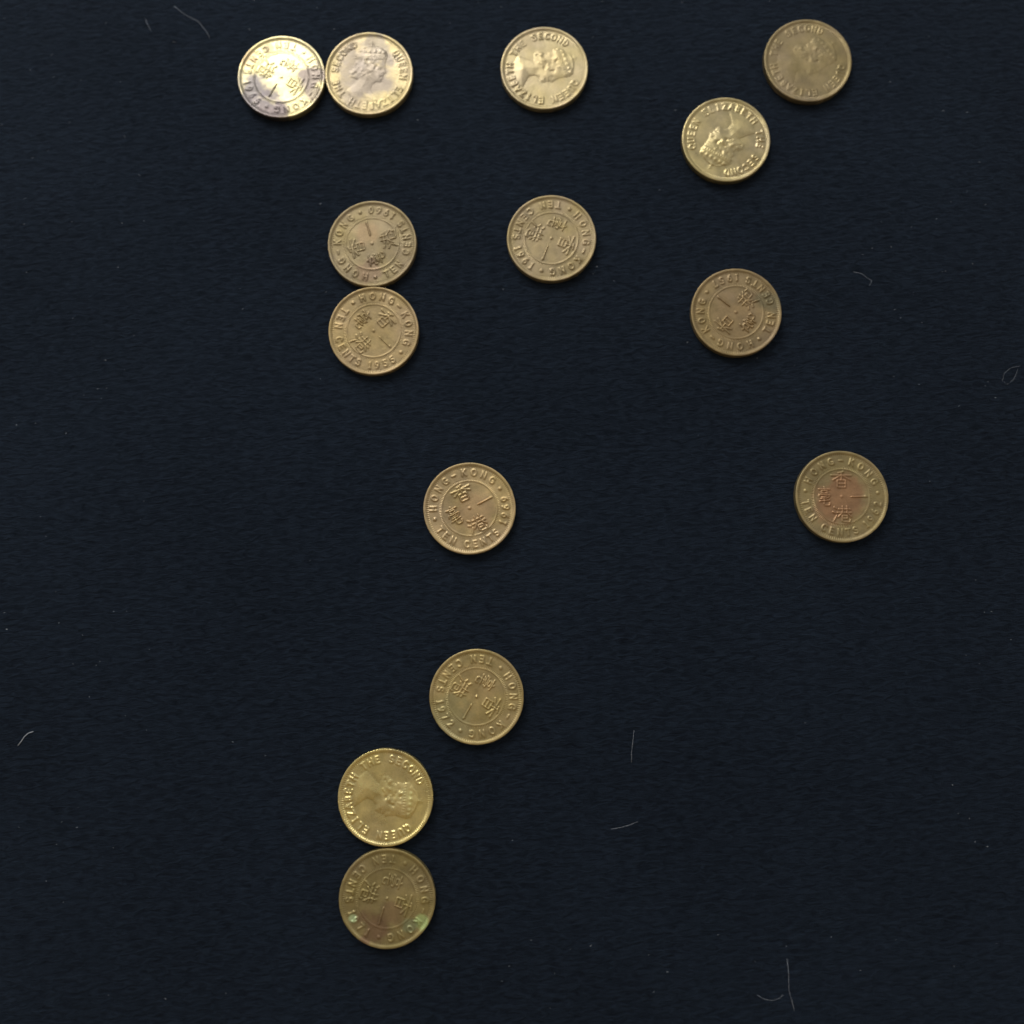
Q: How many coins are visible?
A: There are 14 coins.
